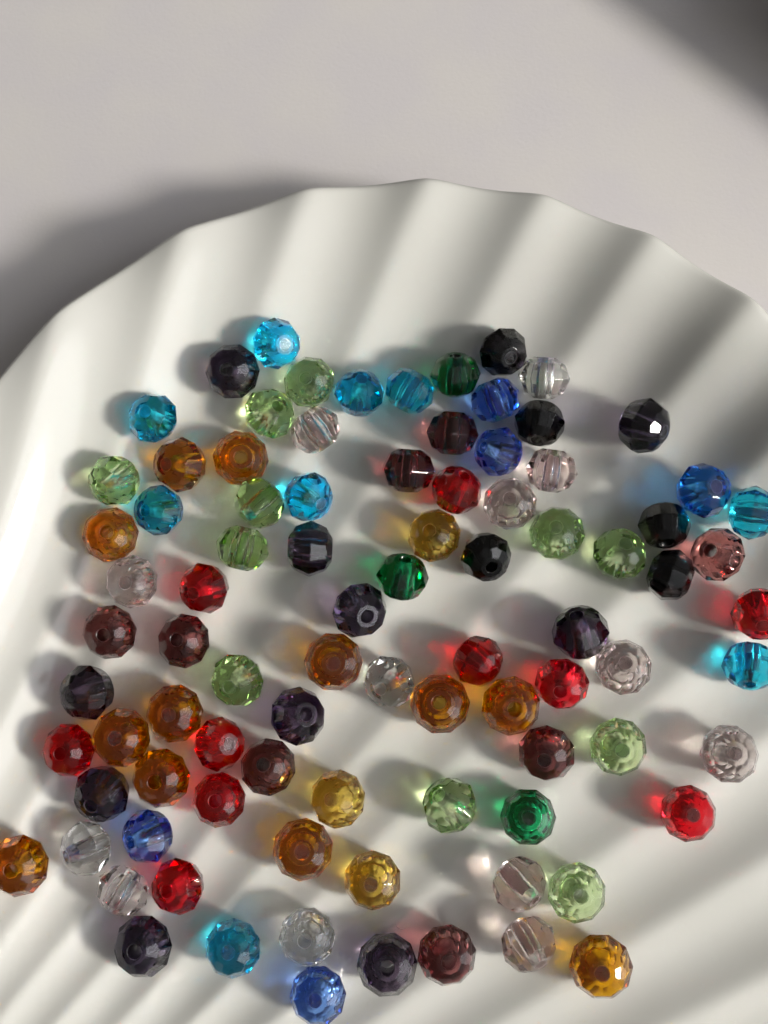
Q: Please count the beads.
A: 89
